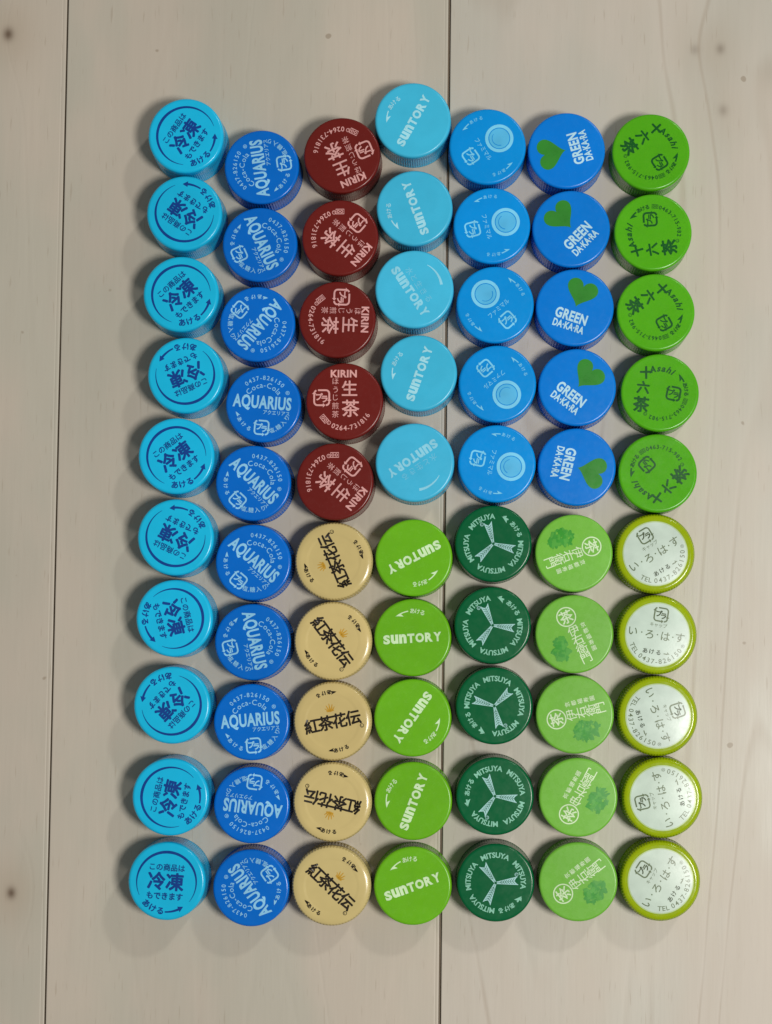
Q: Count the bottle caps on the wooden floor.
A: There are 70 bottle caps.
